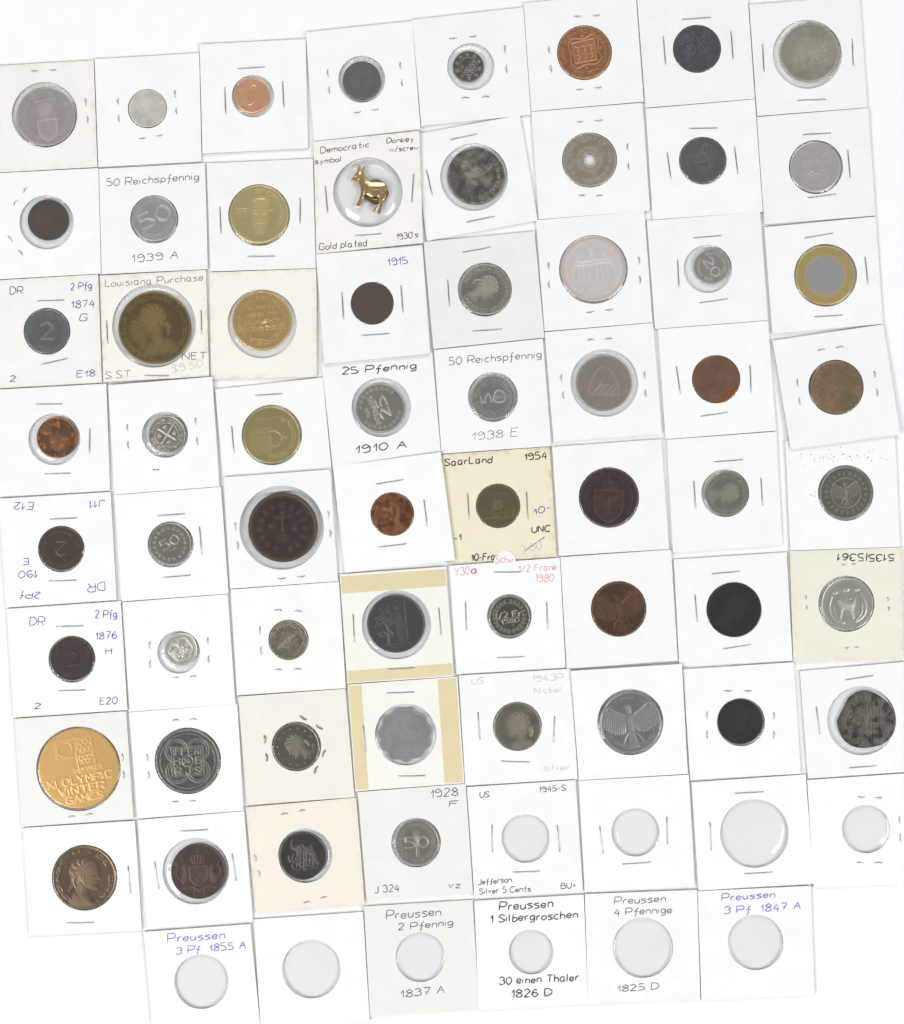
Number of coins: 59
